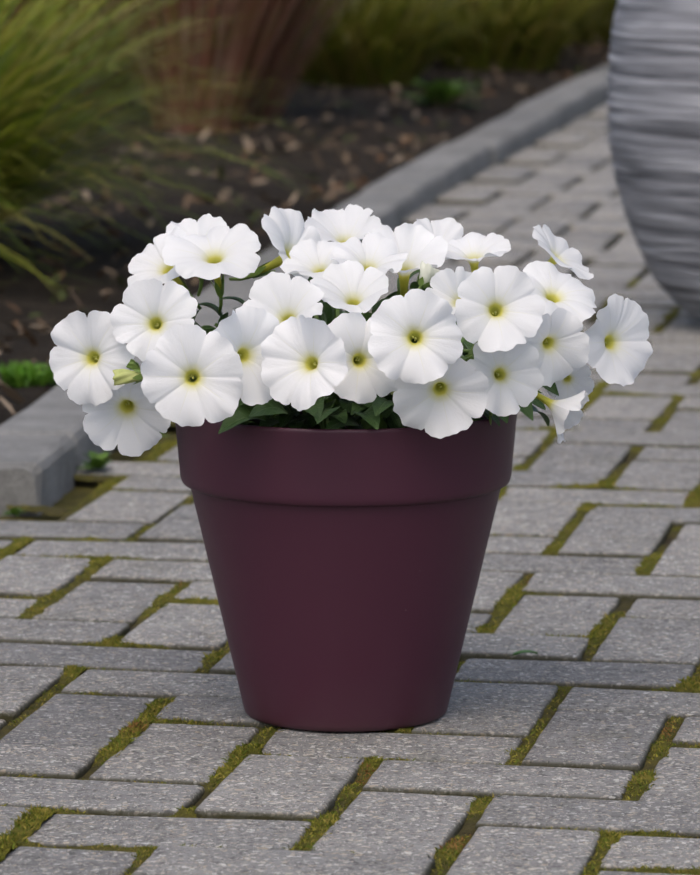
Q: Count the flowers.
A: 30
